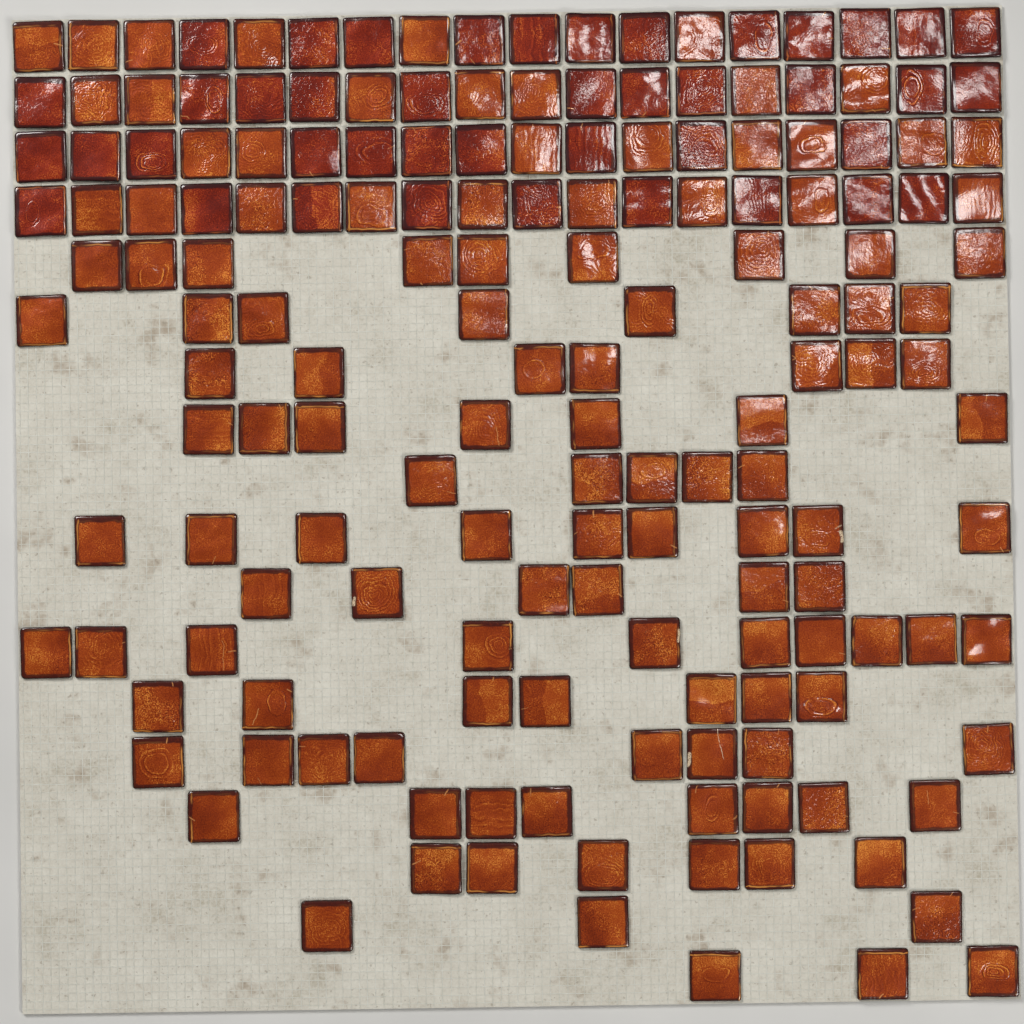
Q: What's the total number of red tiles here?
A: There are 42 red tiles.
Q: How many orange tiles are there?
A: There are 126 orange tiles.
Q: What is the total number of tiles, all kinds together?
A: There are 168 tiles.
